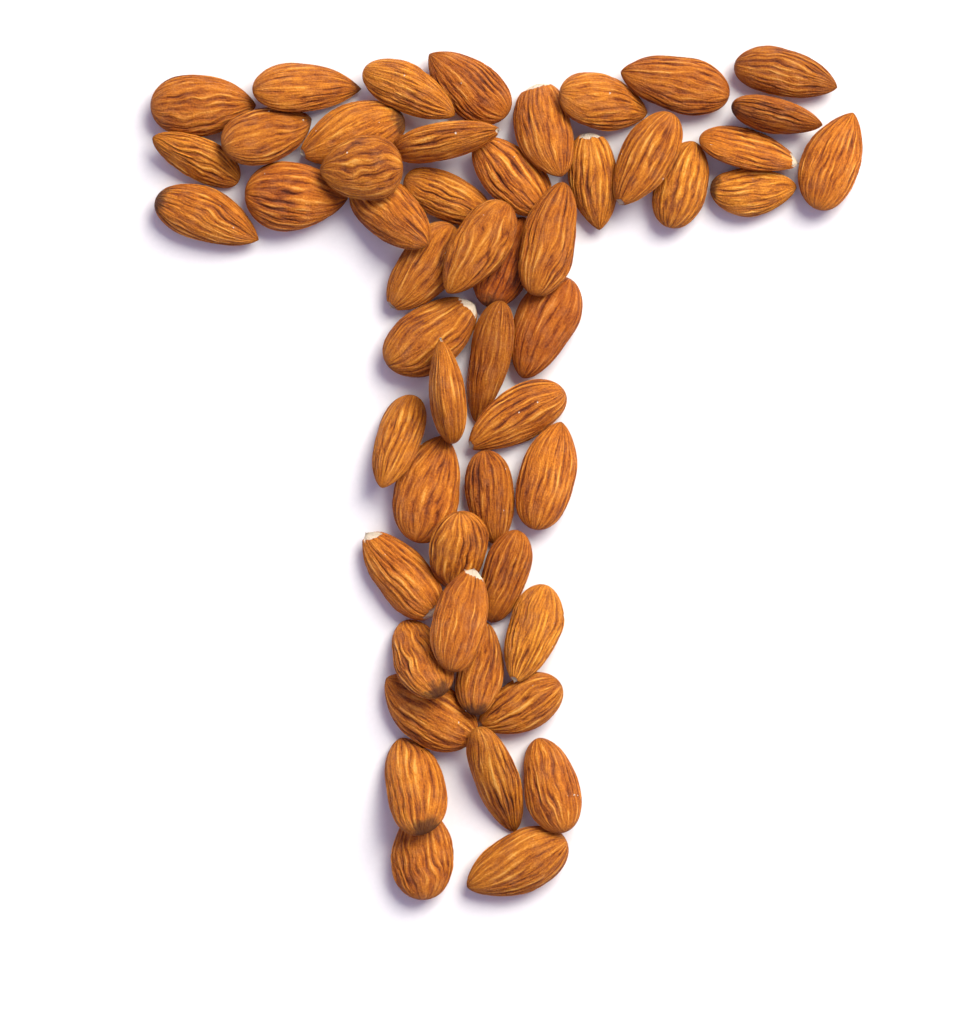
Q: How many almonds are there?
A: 52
